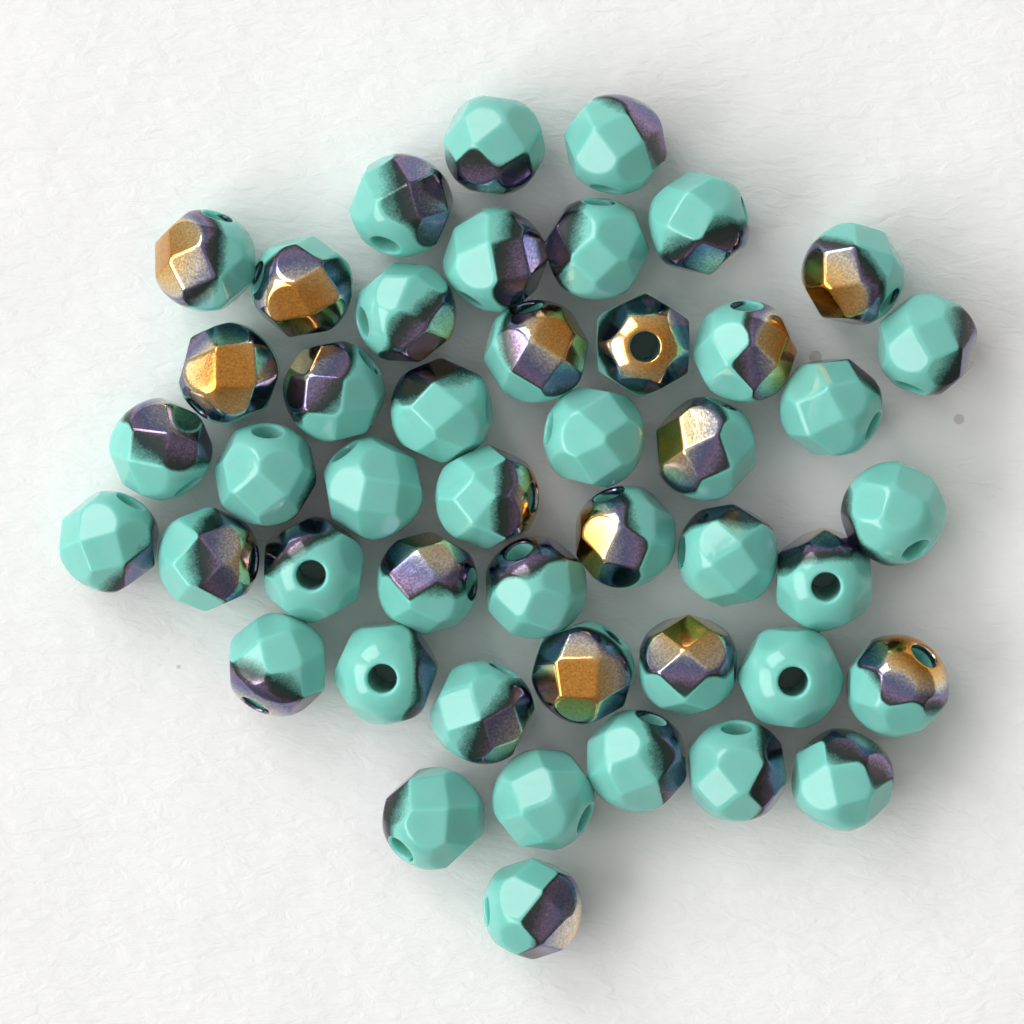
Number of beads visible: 46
